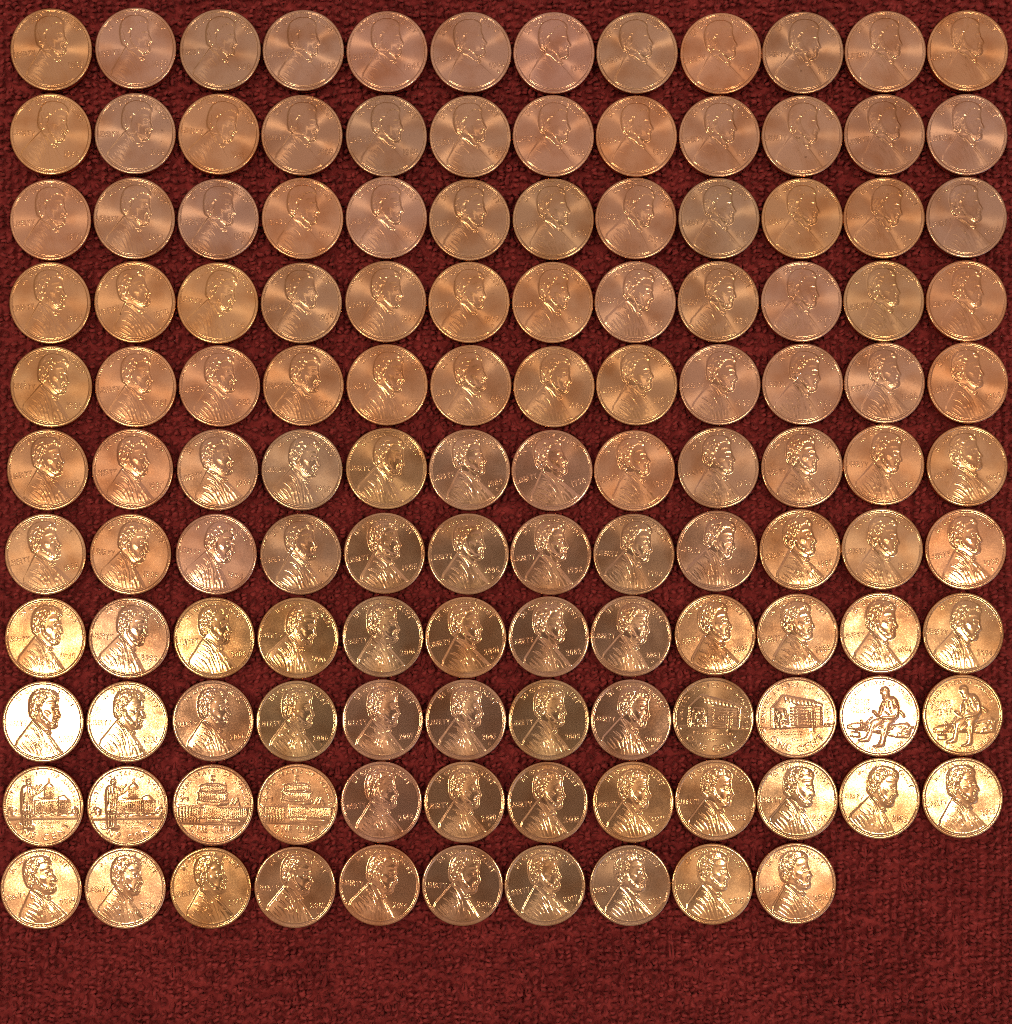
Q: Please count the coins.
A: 130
